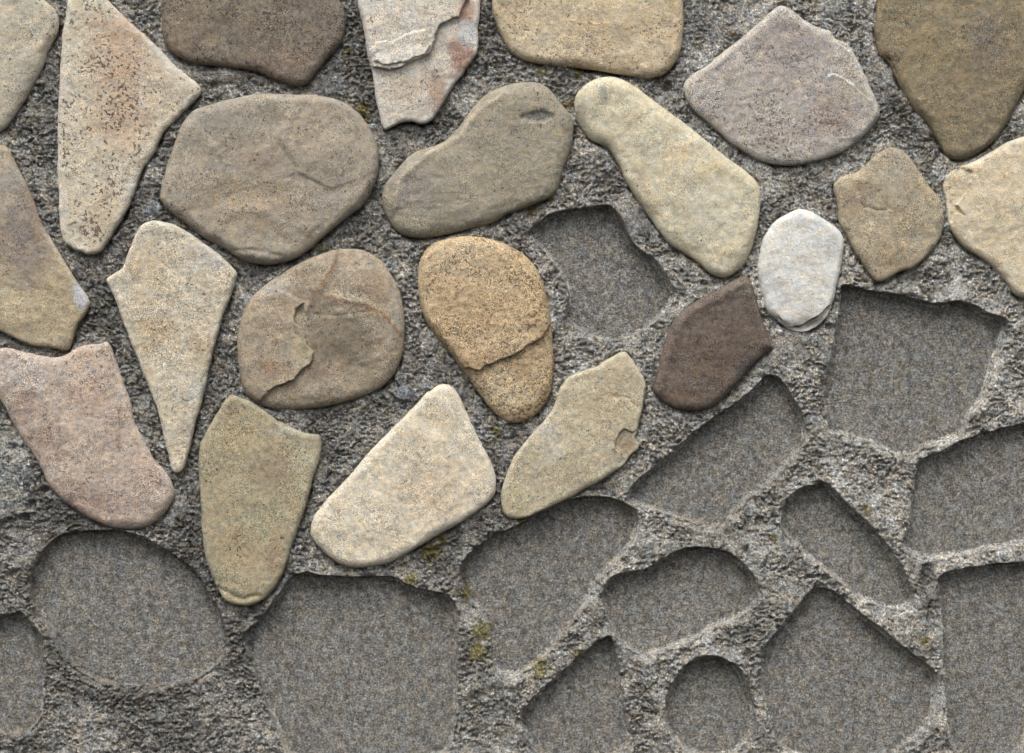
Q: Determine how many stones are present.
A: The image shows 22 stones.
